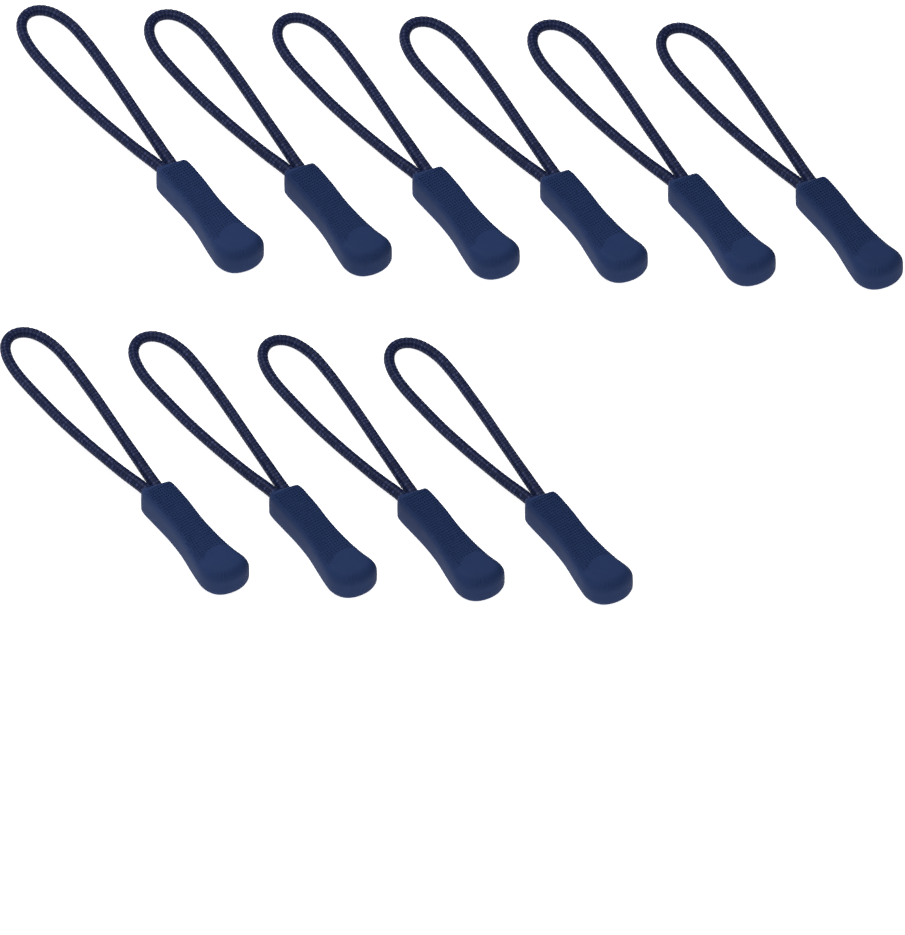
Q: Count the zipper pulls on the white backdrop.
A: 10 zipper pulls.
